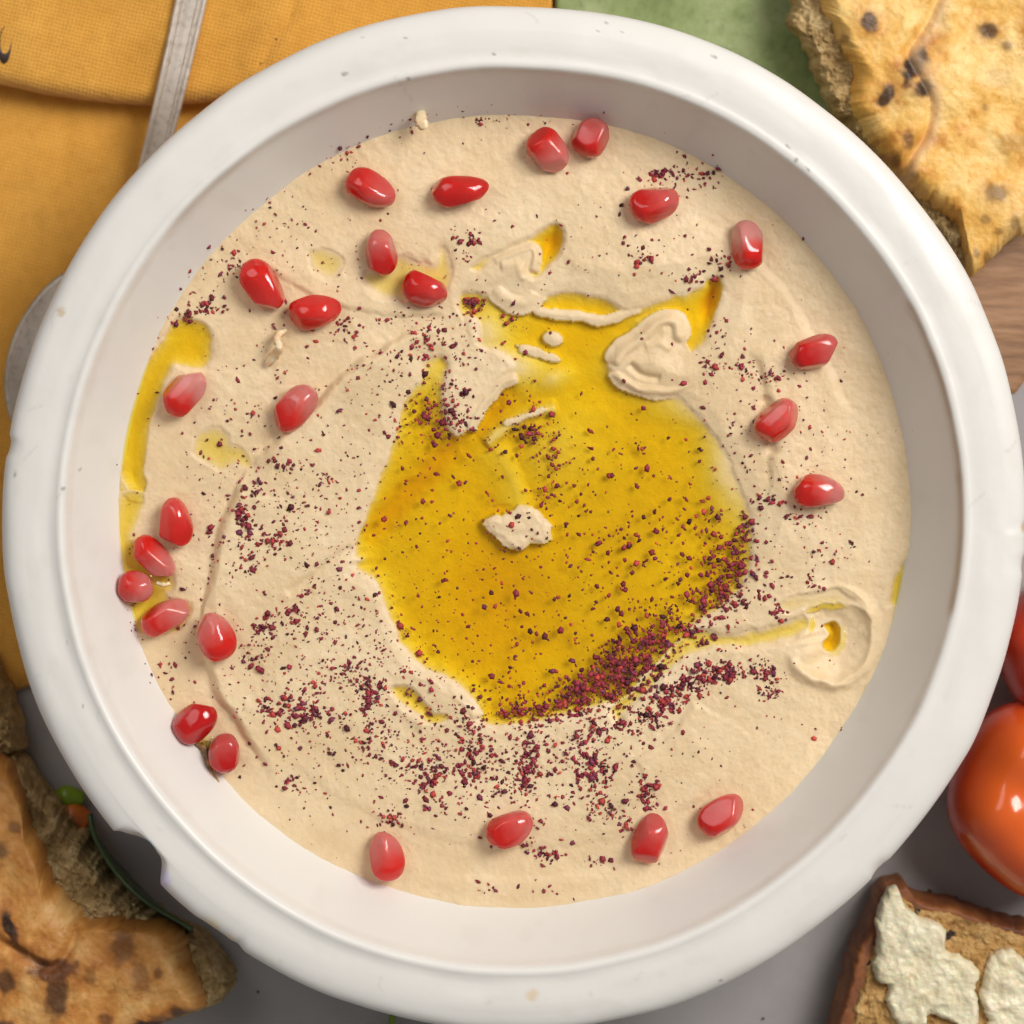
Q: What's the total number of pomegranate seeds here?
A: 26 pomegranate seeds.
